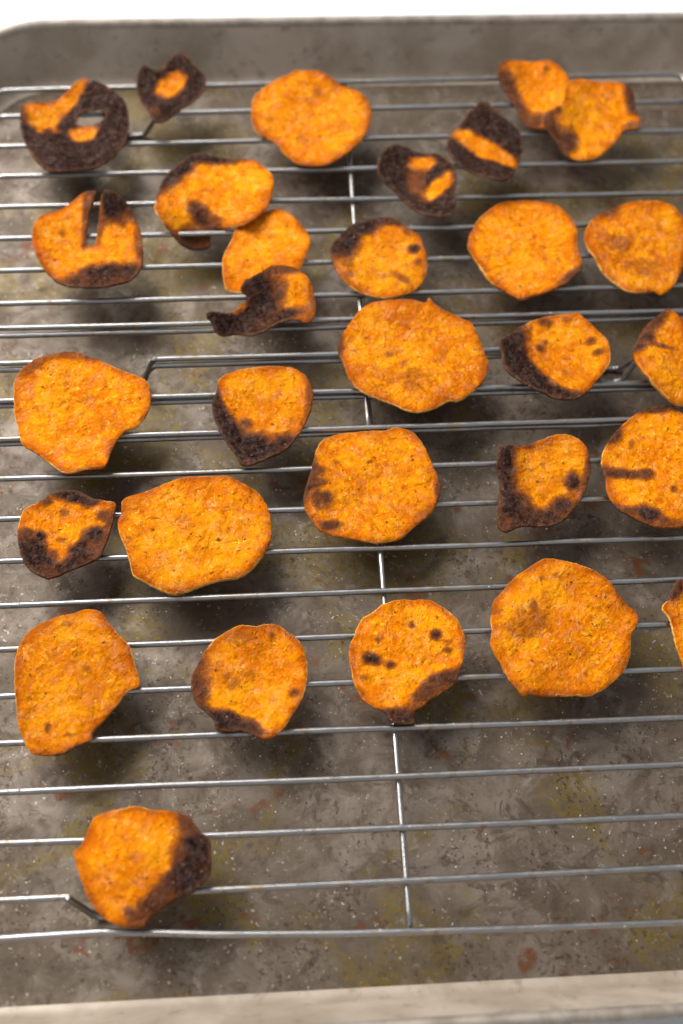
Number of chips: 30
